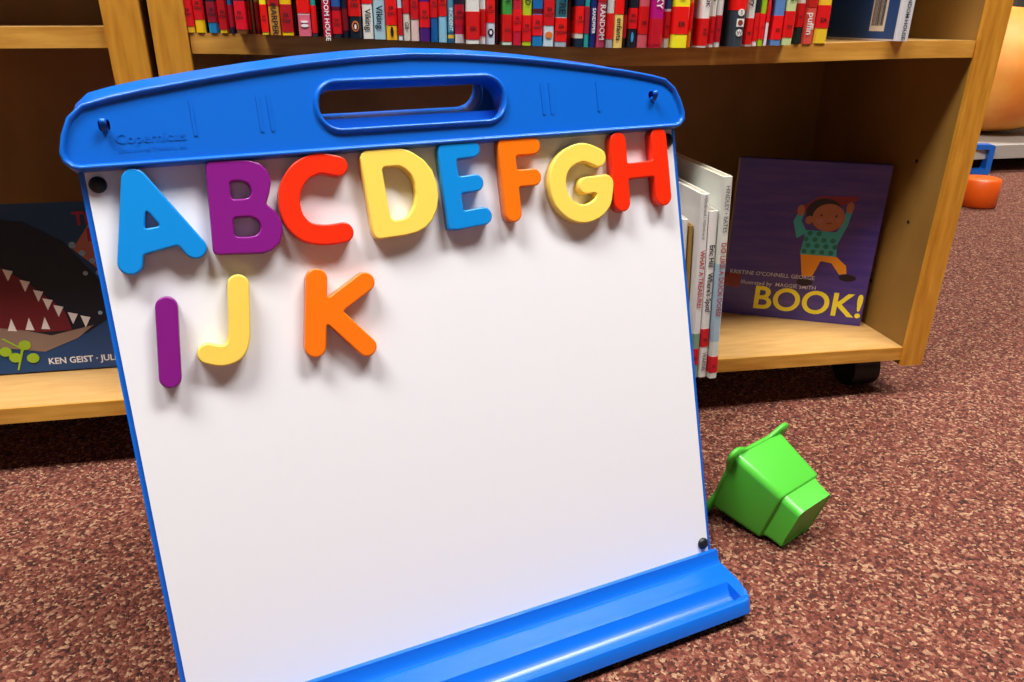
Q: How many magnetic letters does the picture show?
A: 11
